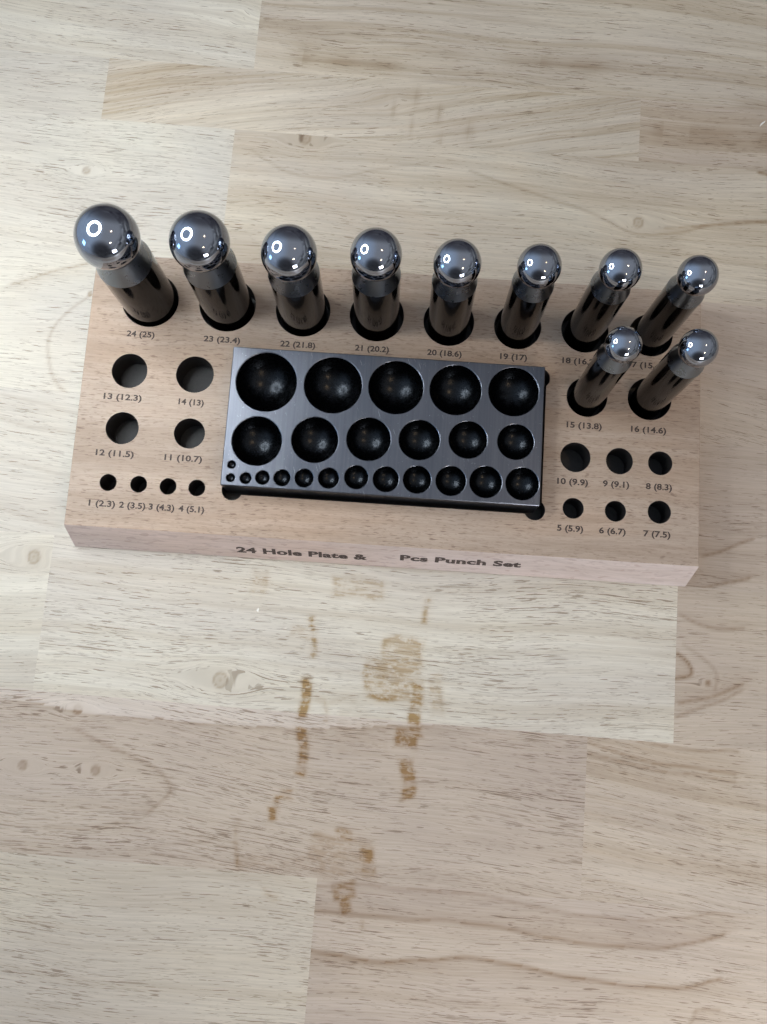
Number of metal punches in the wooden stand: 10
